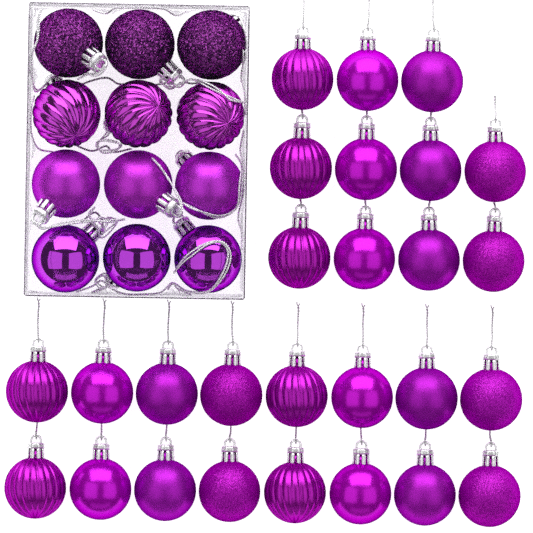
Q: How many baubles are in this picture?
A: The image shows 39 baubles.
